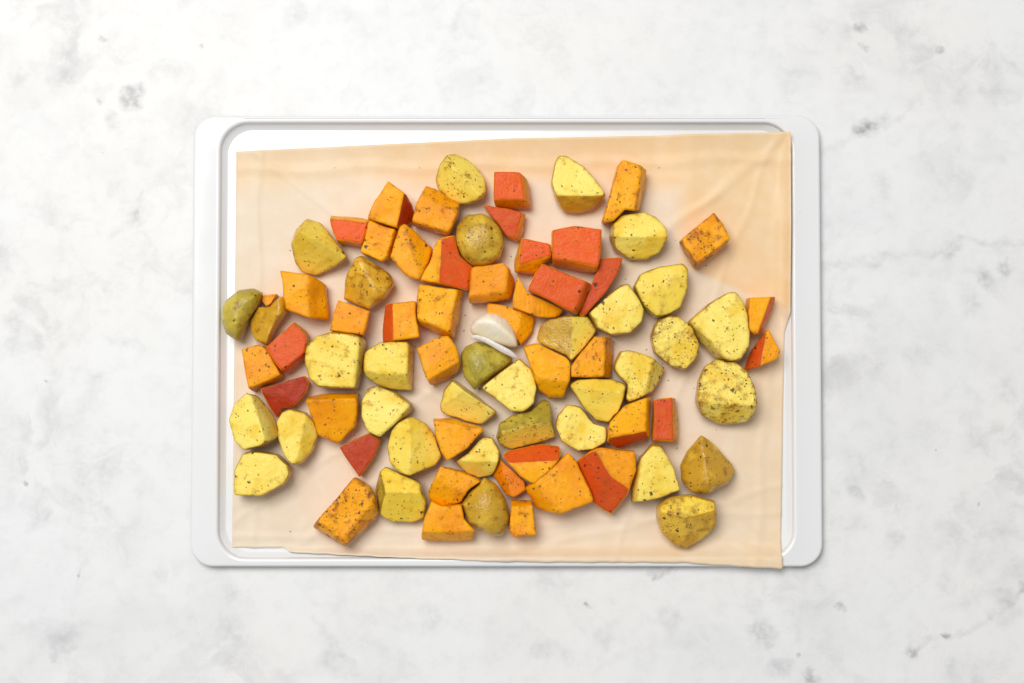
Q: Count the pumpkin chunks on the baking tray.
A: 43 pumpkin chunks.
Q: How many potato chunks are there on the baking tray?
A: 34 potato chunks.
